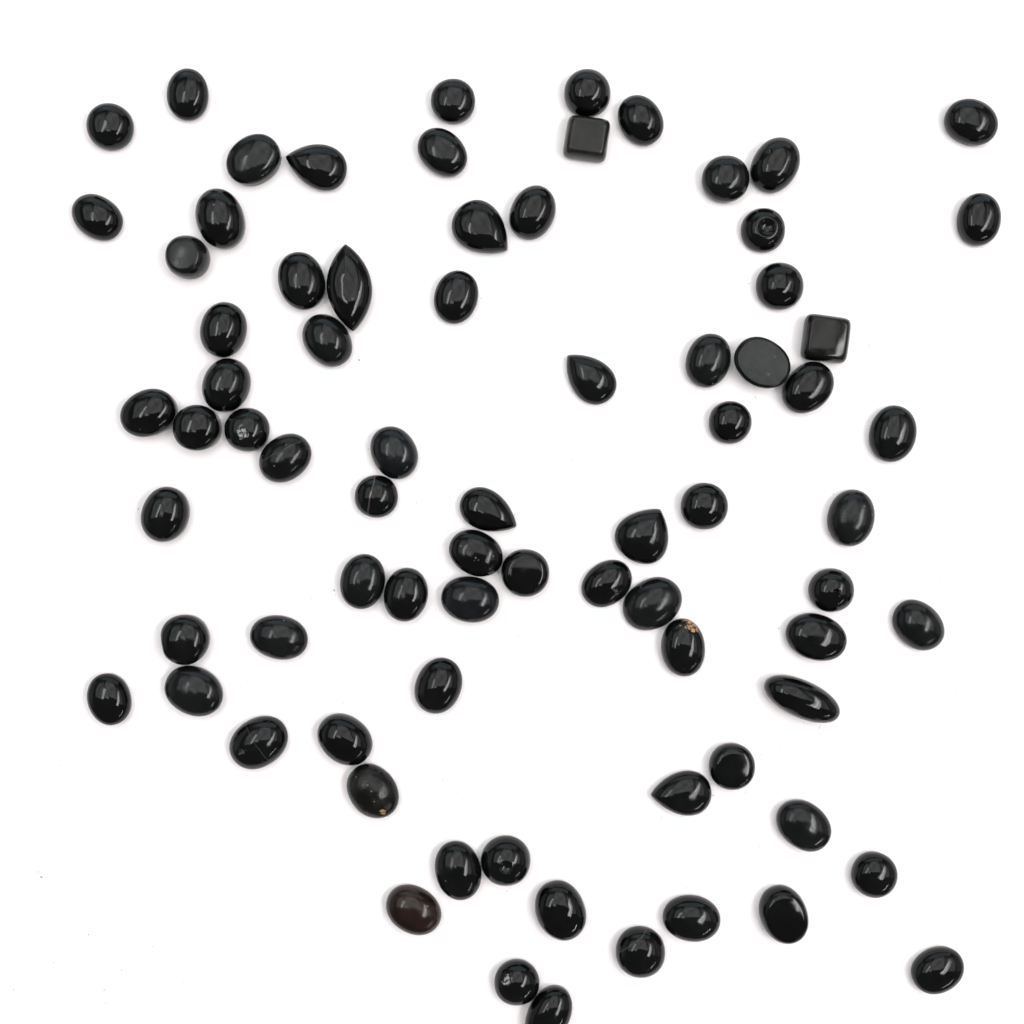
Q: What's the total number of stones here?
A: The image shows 78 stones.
